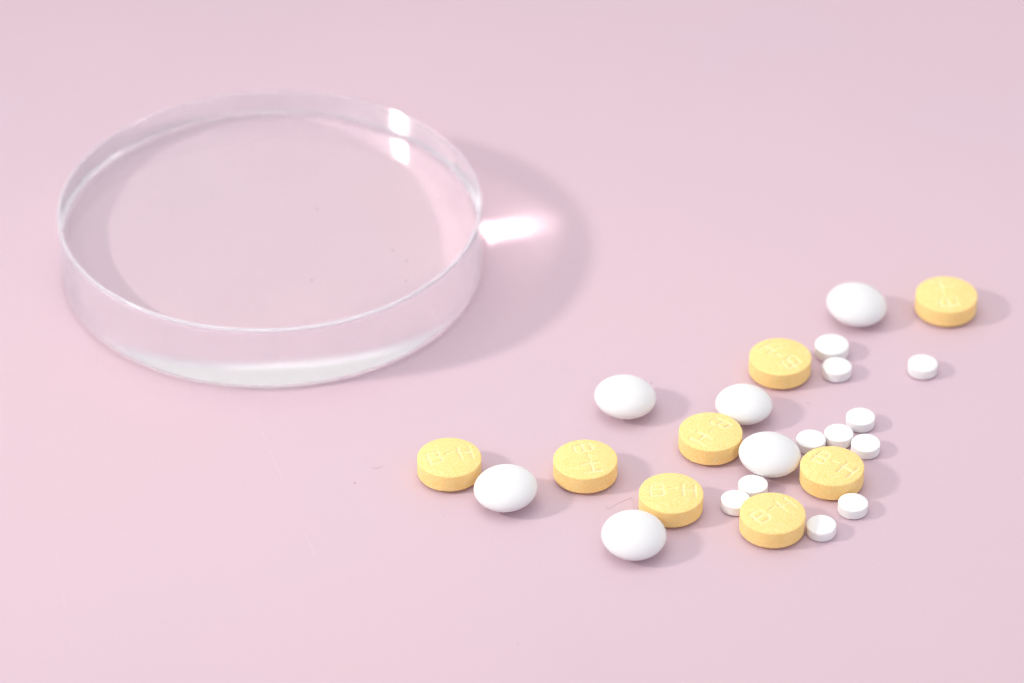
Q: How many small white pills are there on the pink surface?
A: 11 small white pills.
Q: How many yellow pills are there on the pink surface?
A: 8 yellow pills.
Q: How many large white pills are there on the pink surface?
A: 6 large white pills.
